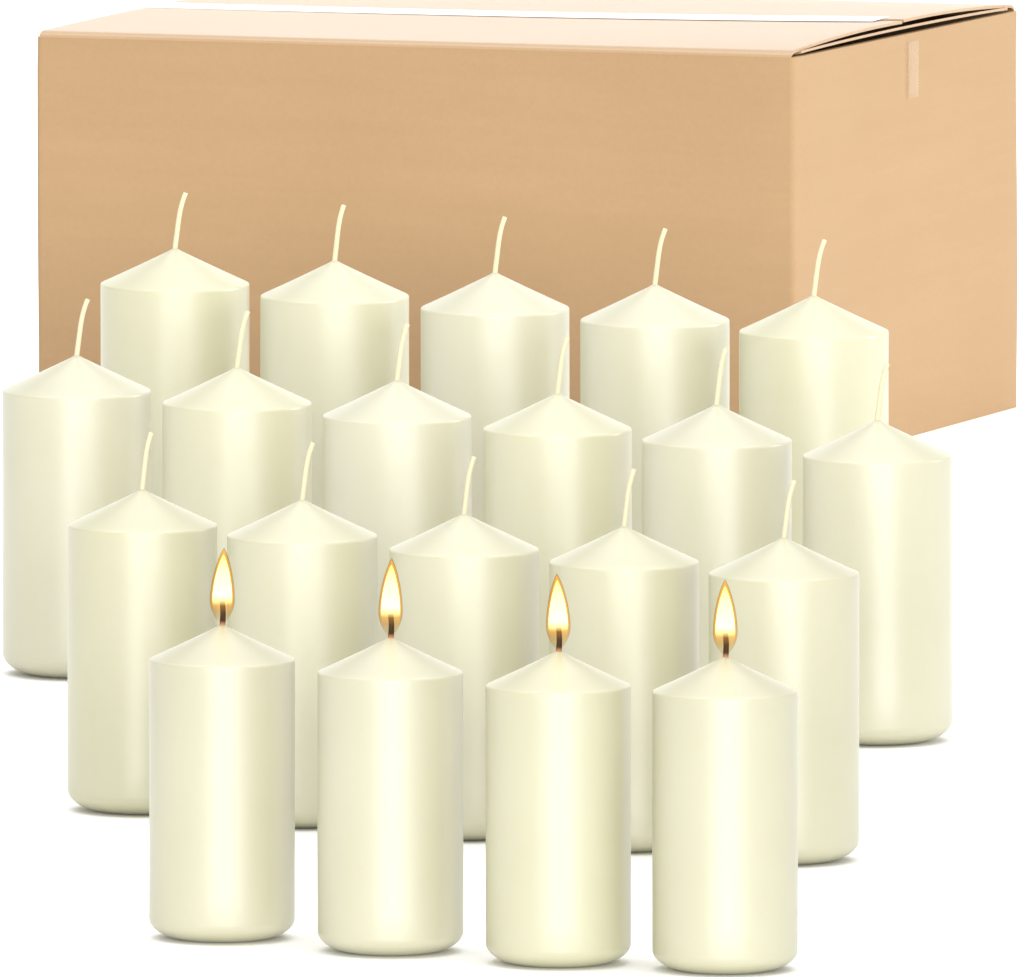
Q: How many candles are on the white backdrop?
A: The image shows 20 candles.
